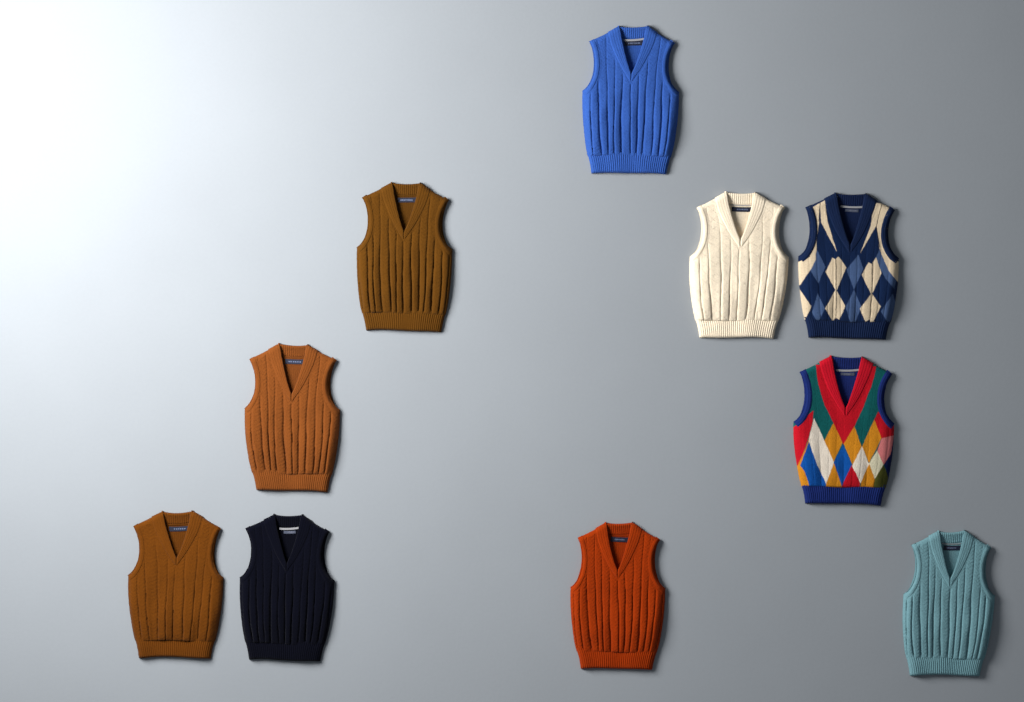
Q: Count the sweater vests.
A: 10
